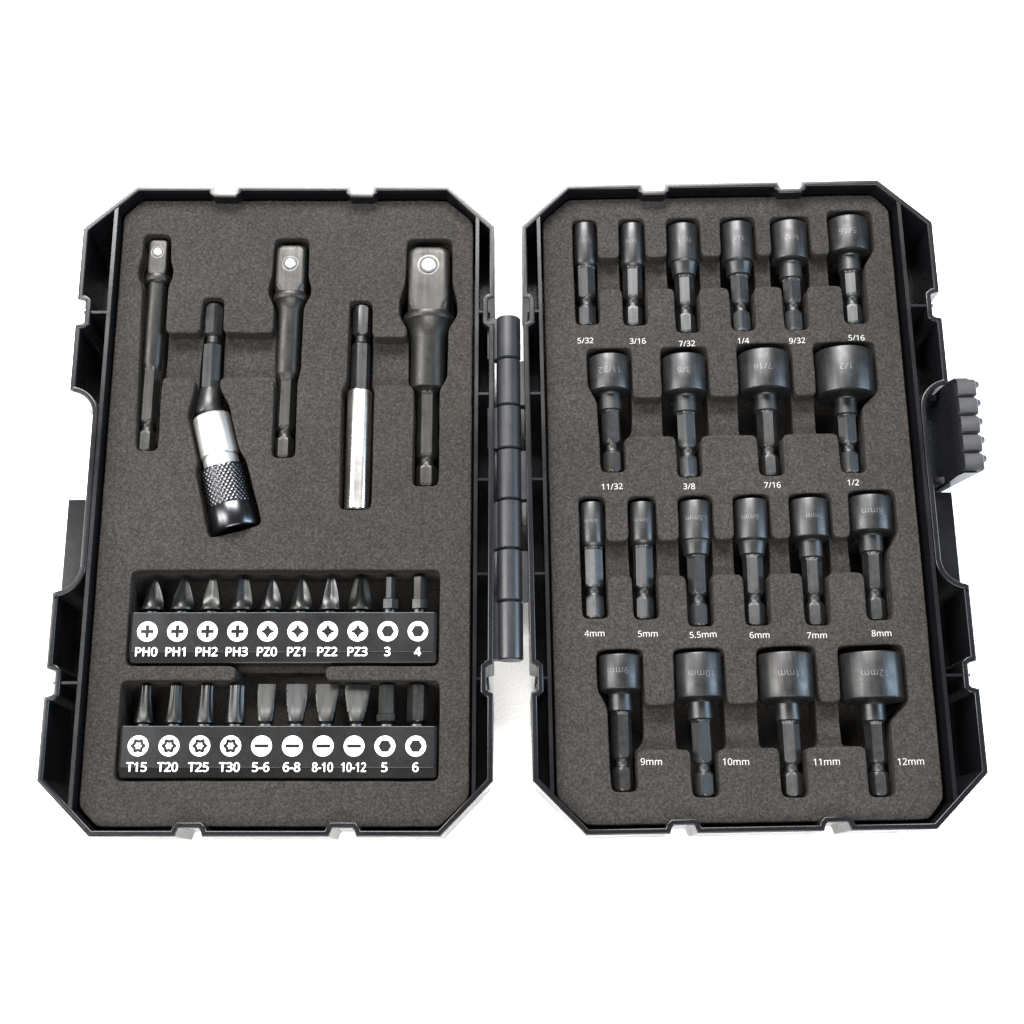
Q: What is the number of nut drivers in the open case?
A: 20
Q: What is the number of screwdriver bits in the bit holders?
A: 20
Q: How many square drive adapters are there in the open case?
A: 3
